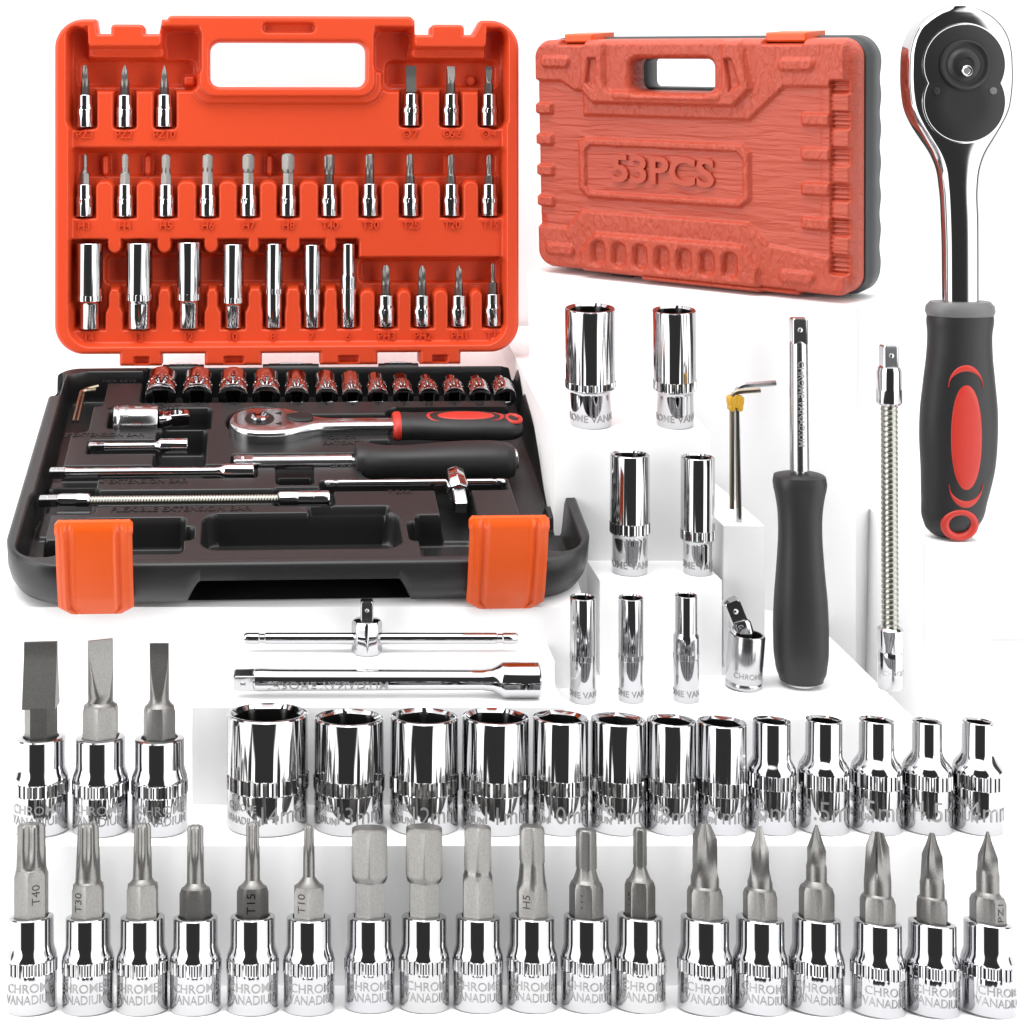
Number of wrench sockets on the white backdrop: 40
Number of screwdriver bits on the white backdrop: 42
